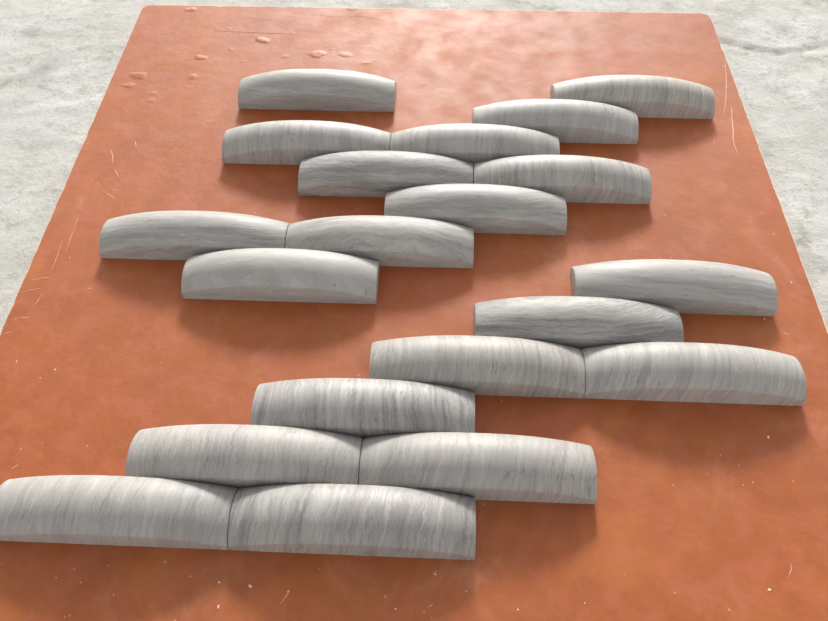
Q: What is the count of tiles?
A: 20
